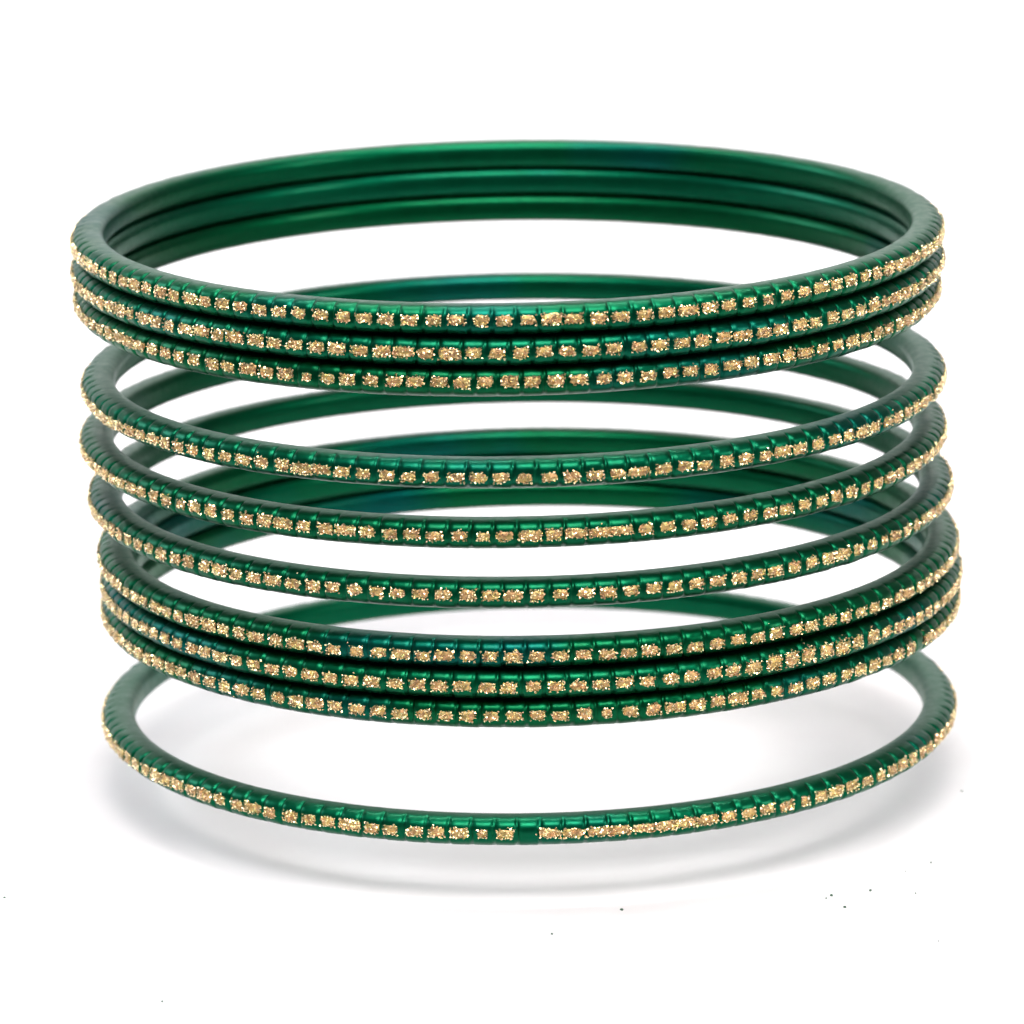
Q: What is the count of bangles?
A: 10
